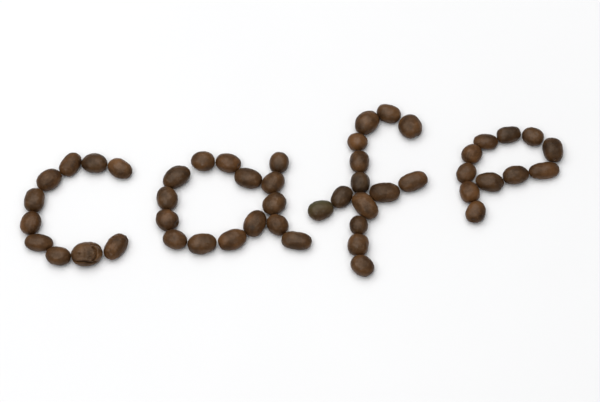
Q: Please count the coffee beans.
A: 50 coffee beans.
